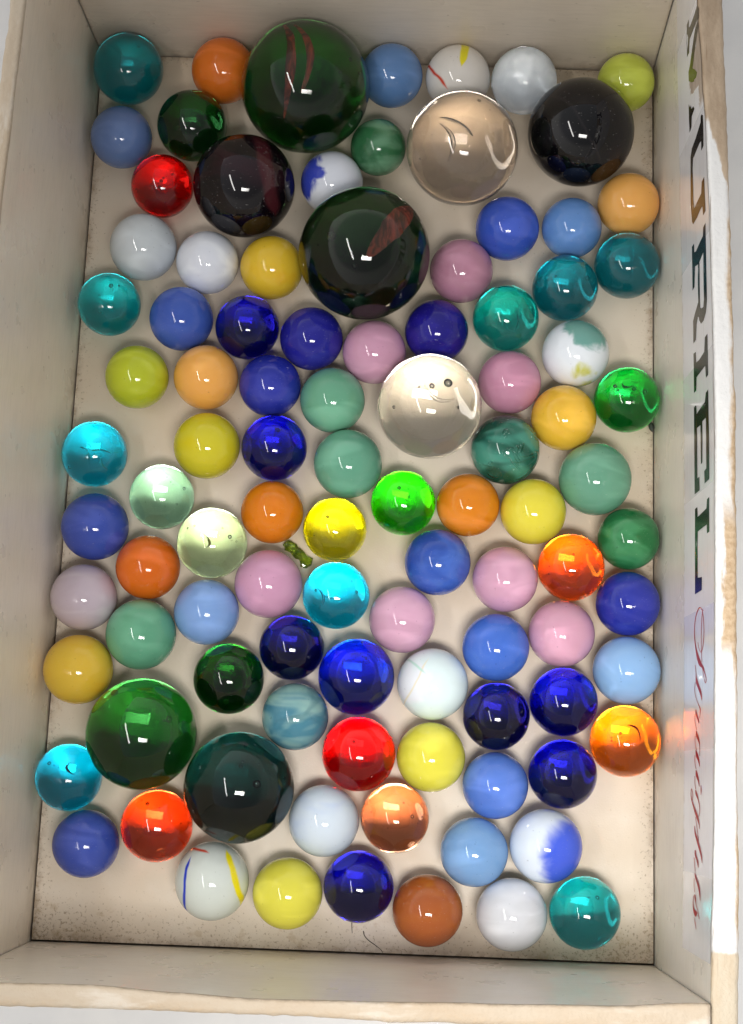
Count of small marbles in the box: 90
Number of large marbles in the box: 8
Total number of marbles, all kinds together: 98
